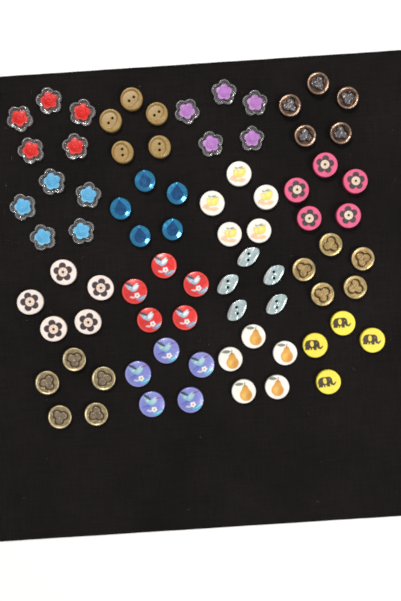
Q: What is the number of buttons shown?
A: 79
